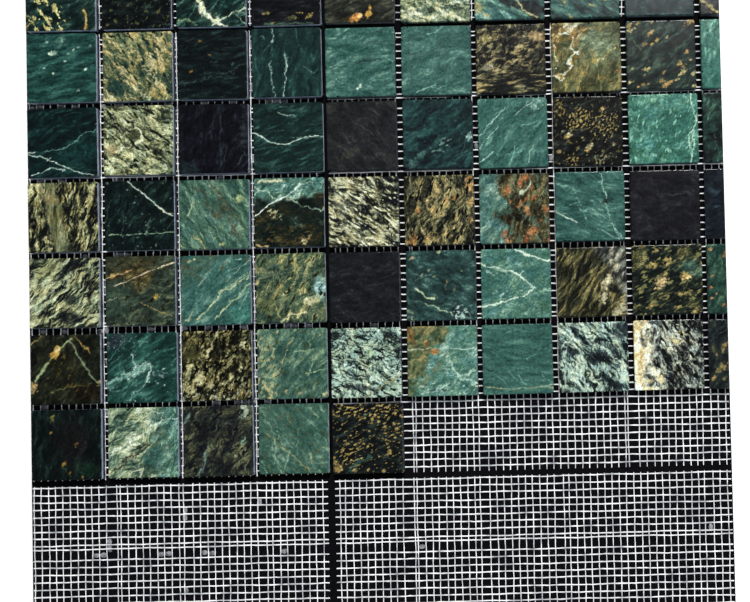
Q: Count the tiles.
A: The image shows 65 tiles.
